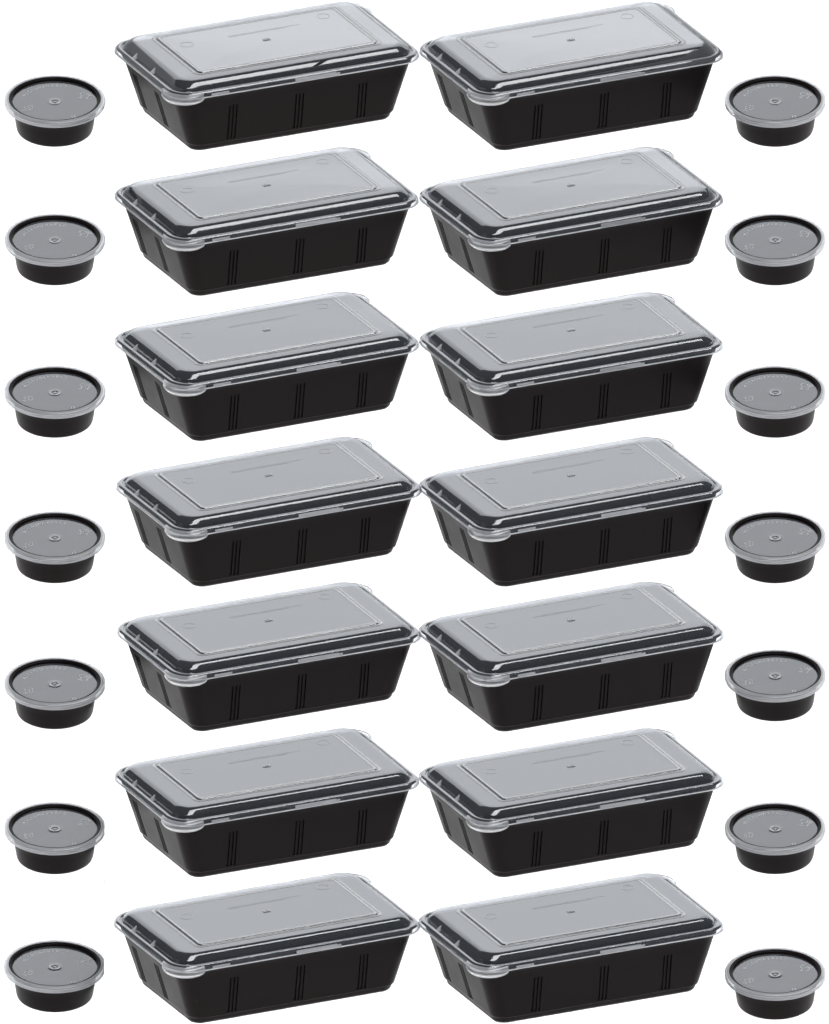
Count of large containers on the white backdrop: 14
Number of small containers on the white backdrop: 14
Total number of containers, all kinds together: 28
